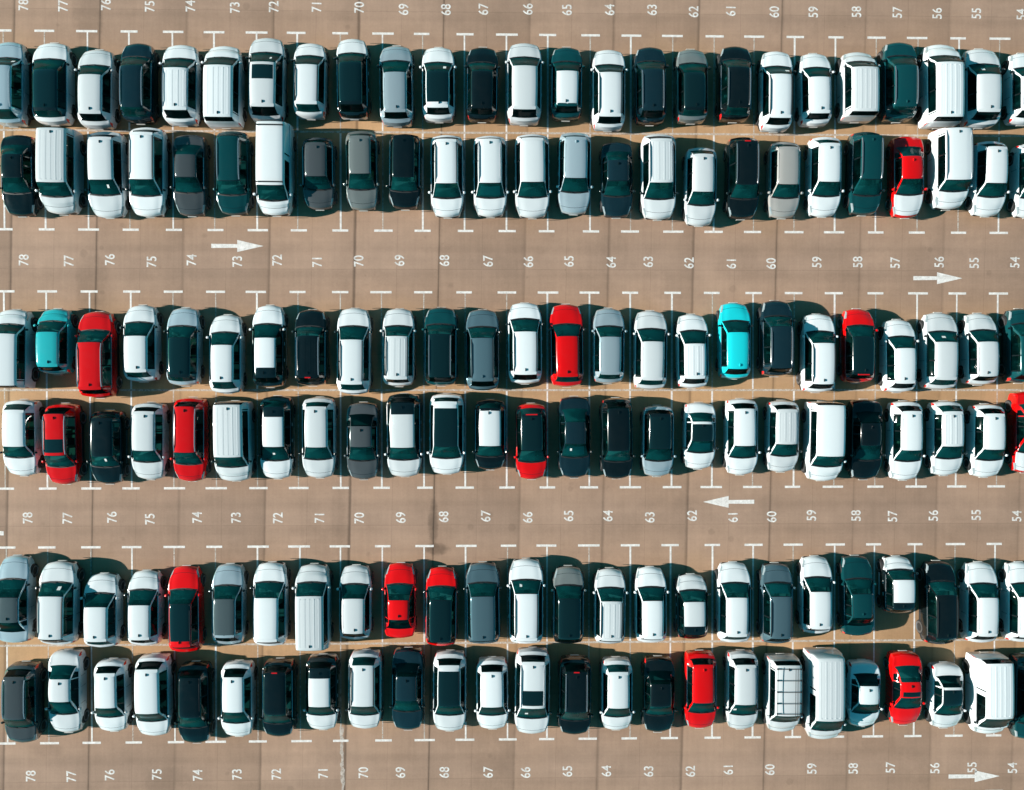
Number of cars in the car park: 150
